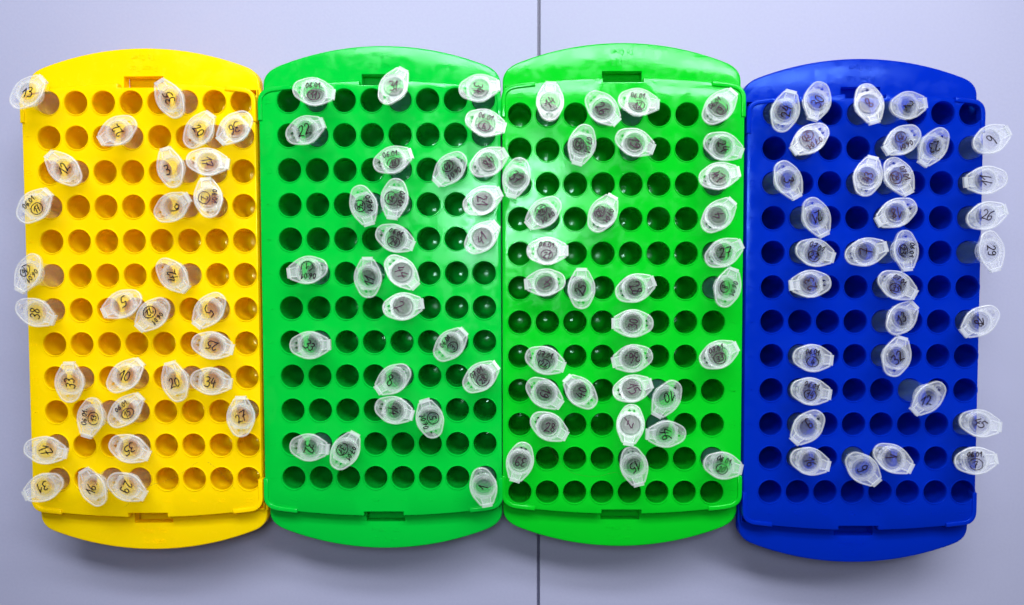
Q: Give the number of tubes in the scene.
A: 121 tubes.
